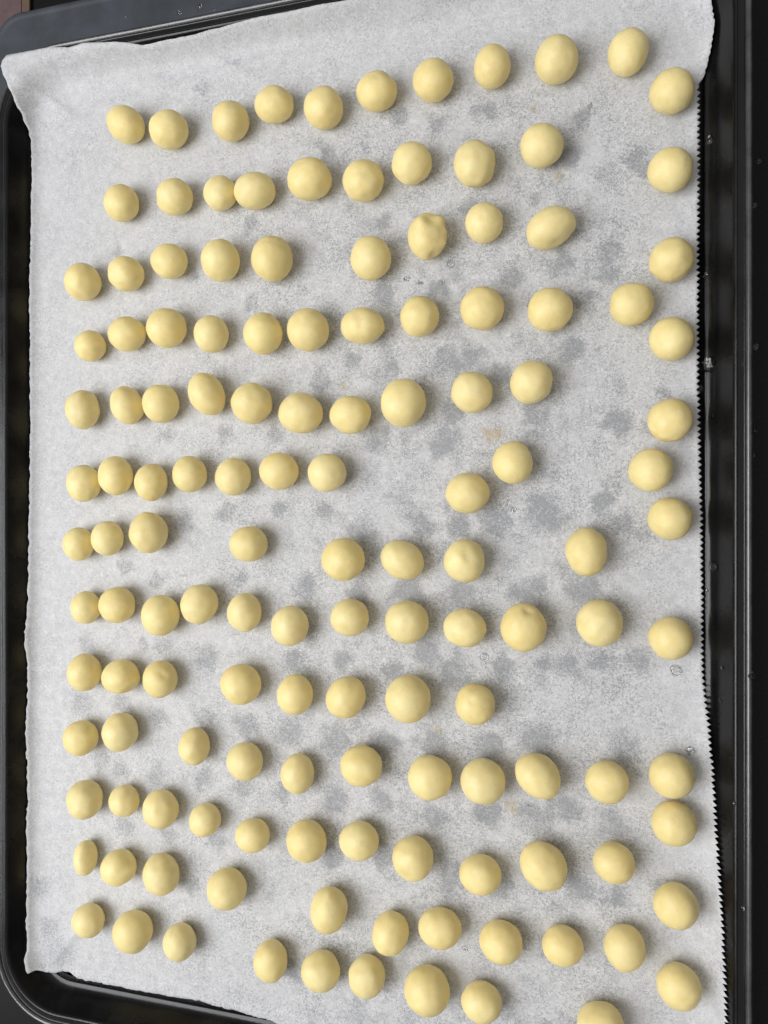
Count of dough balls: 137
